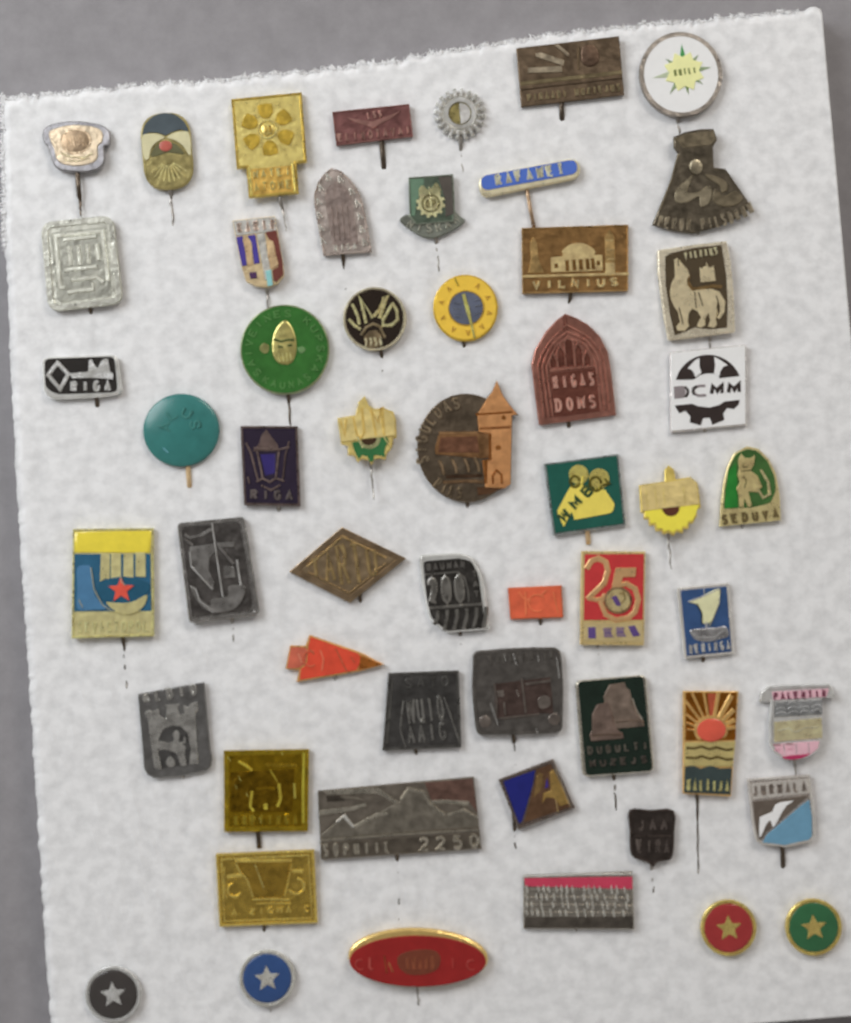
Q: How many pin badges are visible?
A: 54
